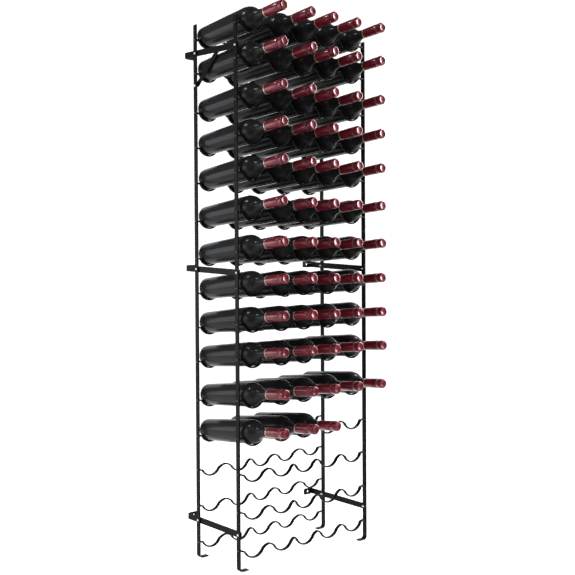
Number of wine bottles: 58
